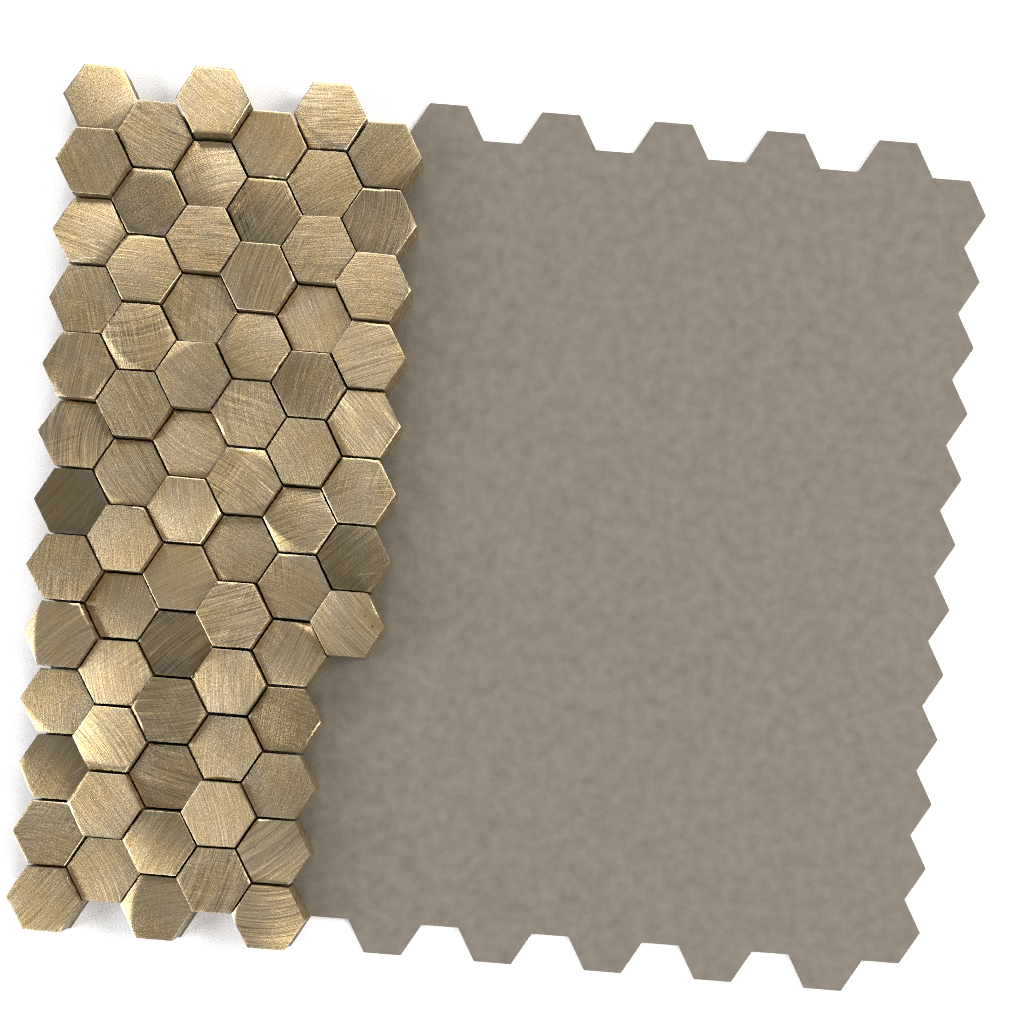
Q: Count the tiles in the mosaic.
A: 71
